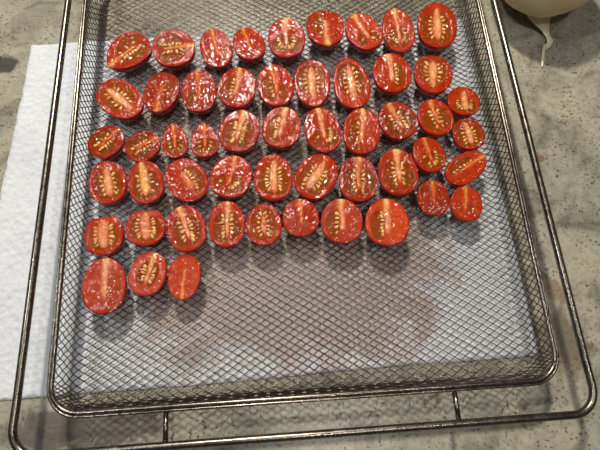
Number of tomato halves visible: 53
